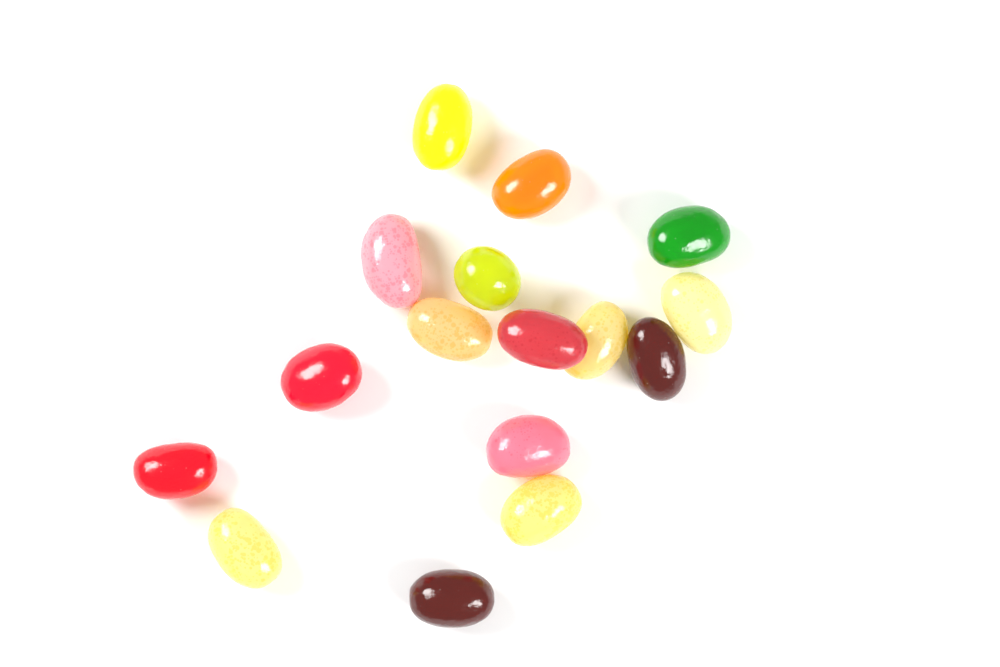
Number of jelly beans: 16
